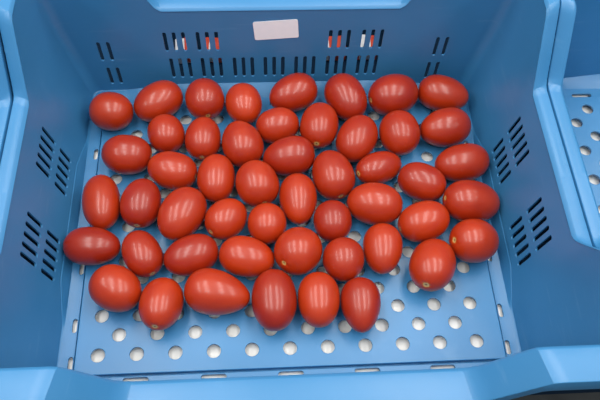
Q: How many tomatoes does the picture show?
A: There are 50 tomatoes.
